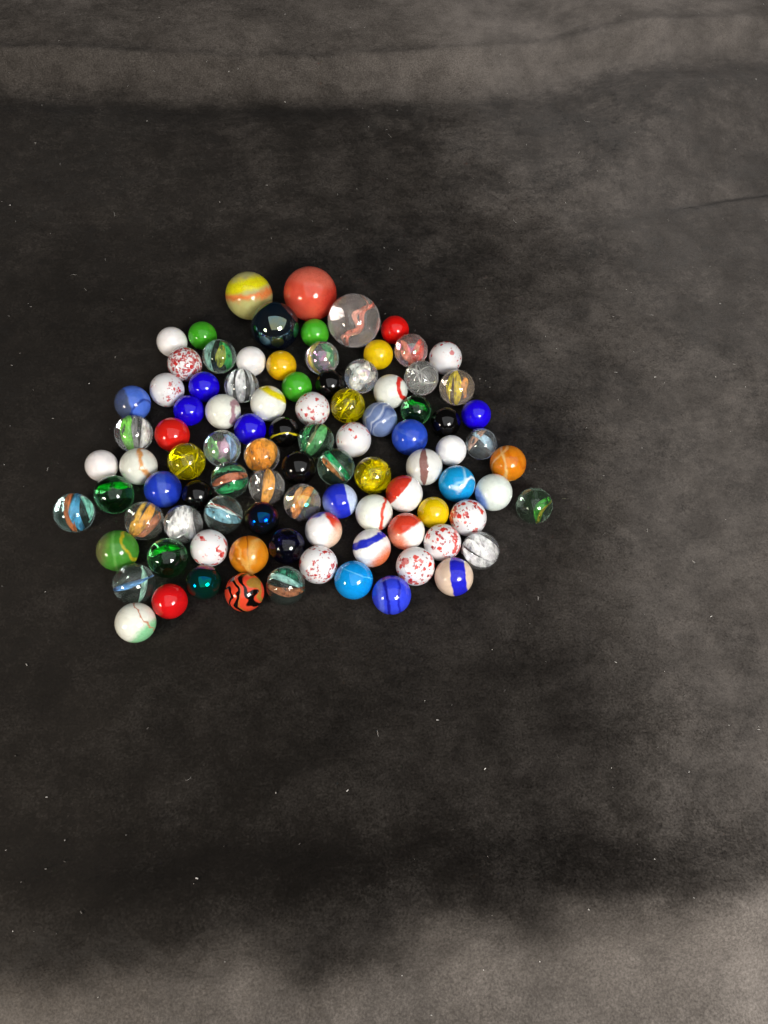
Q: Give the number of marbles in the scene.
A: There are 94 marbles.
